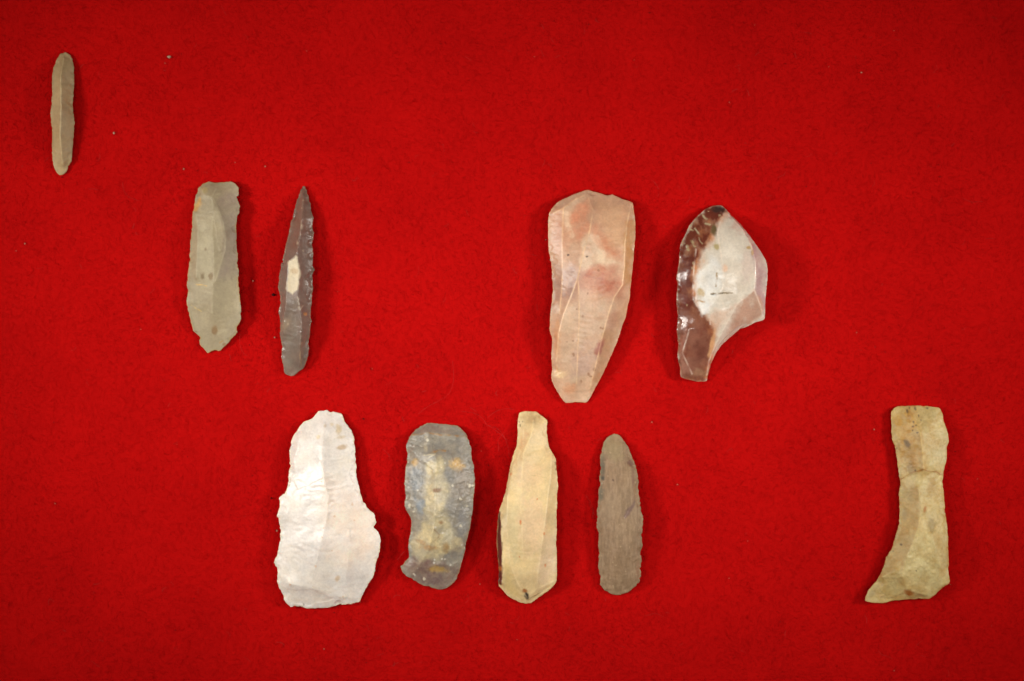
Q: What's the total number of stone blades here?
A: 10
